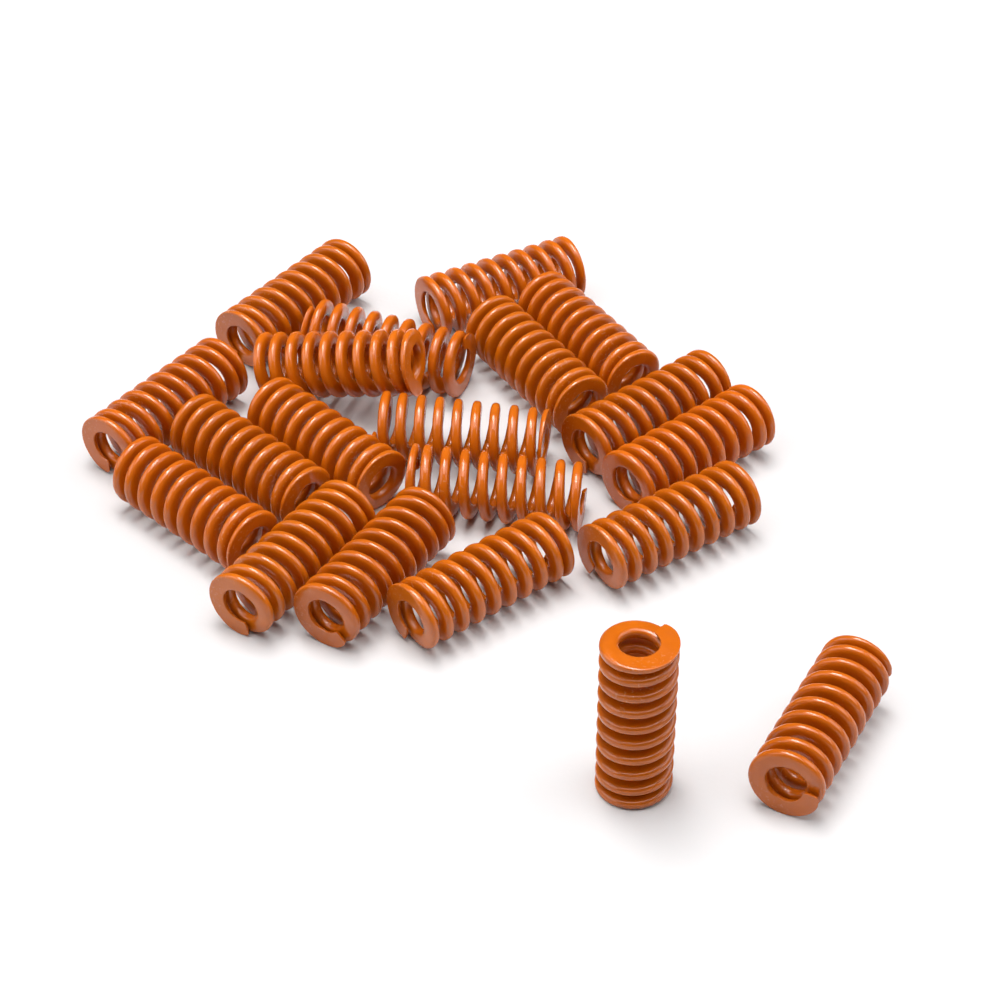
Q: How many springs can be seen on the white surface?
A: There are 20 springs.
